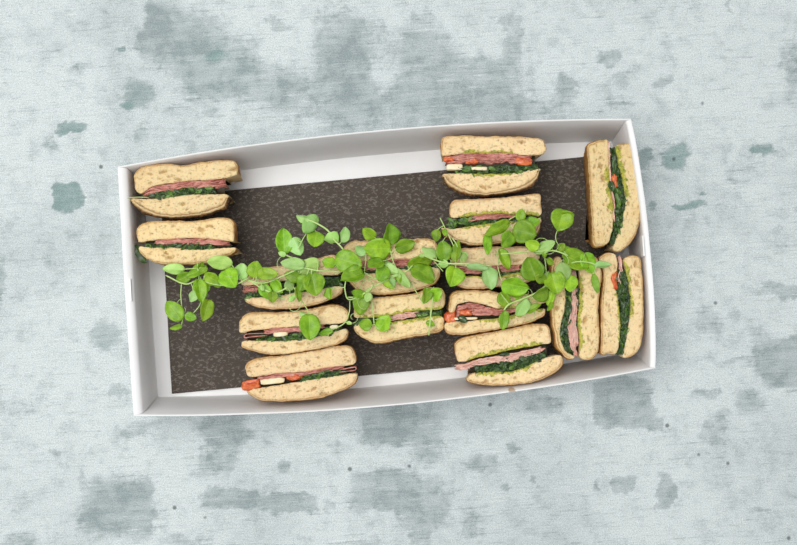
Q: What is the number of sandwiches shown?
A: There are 15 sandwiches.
